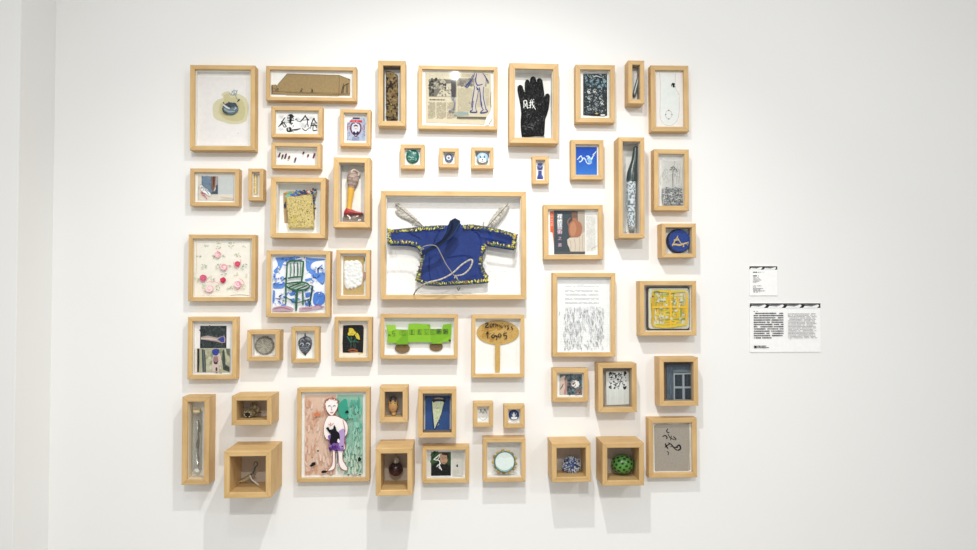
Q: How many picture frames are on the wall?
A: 53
